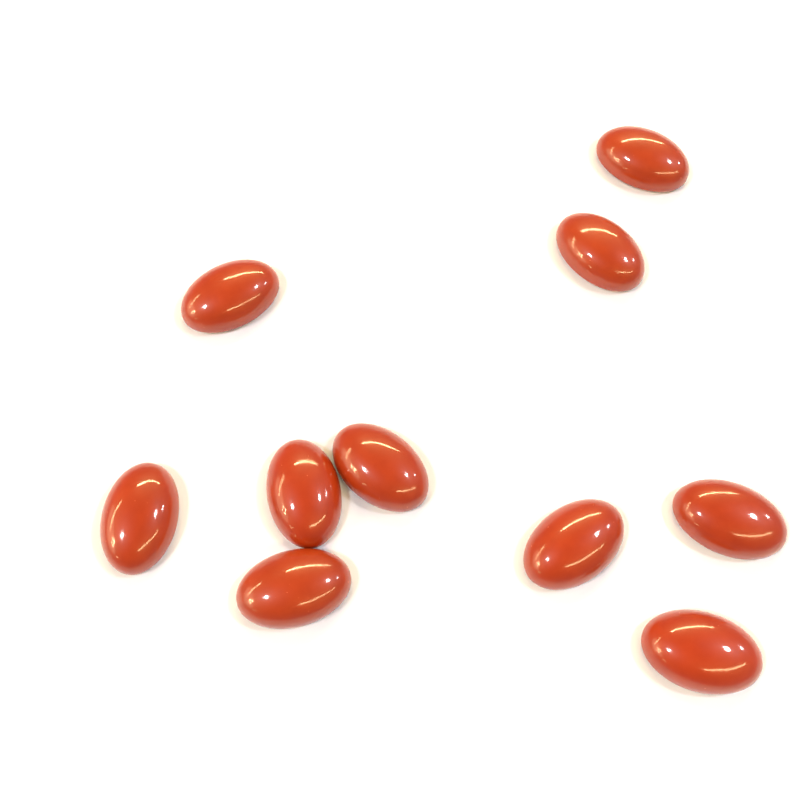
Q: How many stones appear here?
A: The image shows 10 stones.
